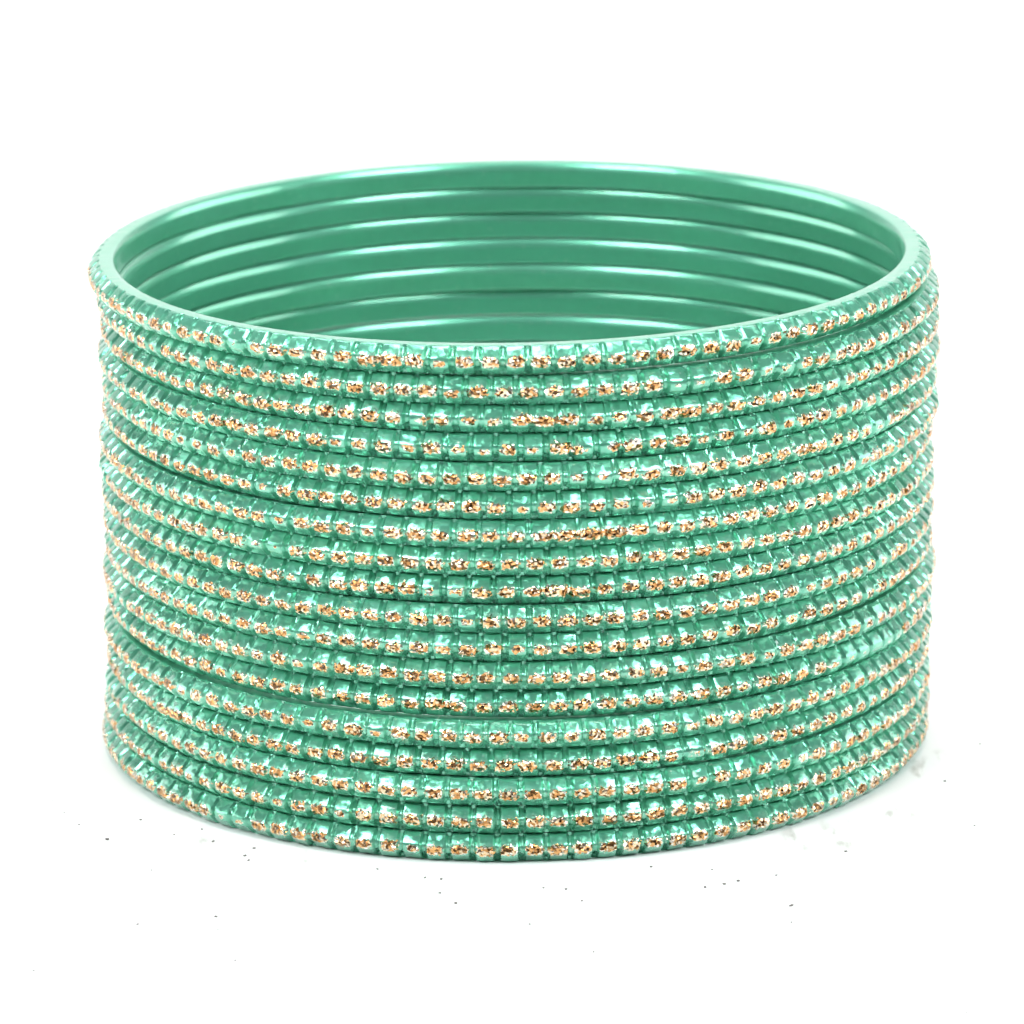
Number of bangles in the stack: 18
